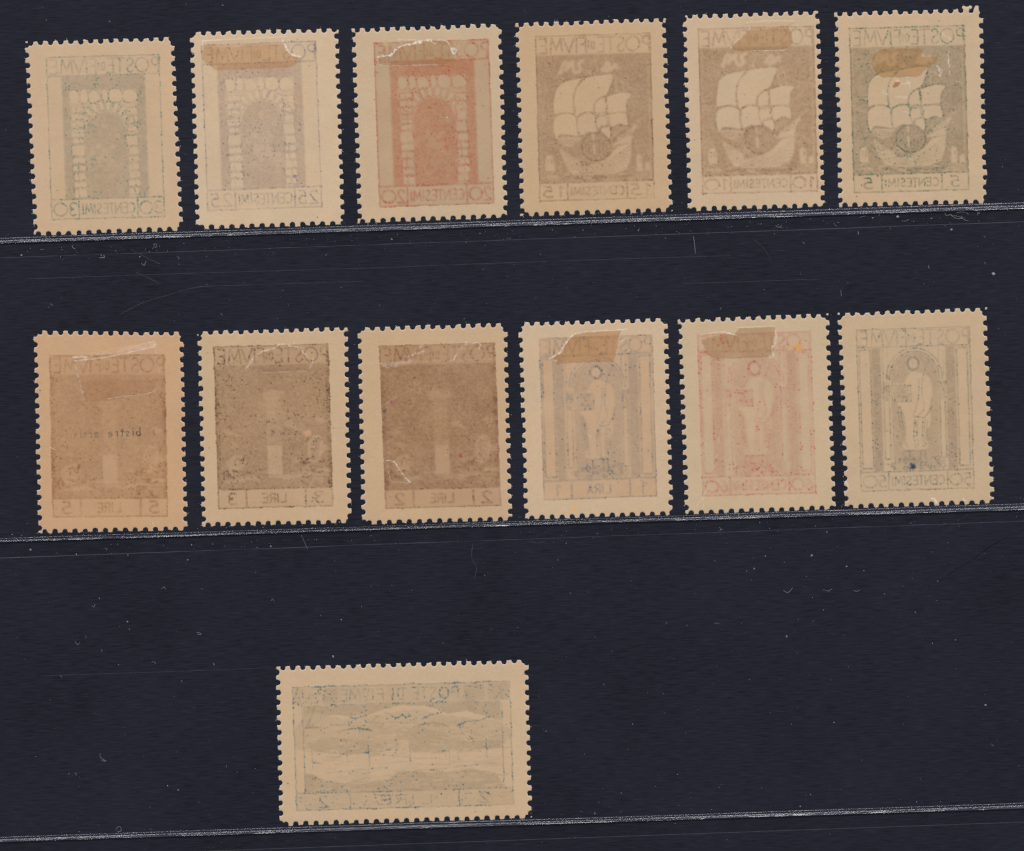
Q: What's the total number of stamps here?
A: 13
